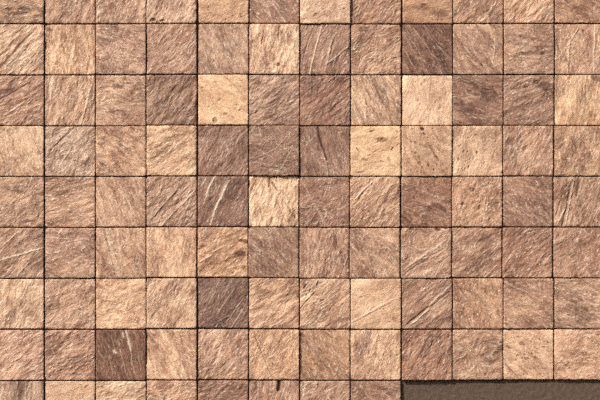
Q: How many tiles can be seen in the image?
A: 104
